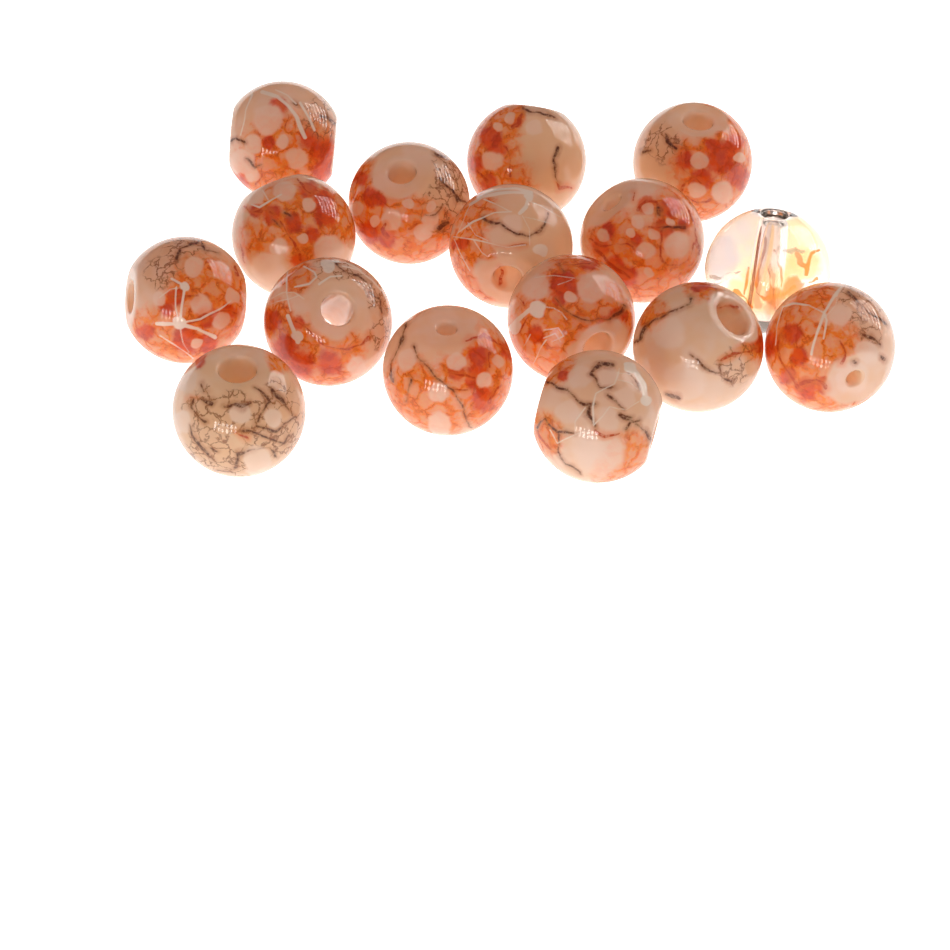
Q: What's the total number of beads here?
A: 16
